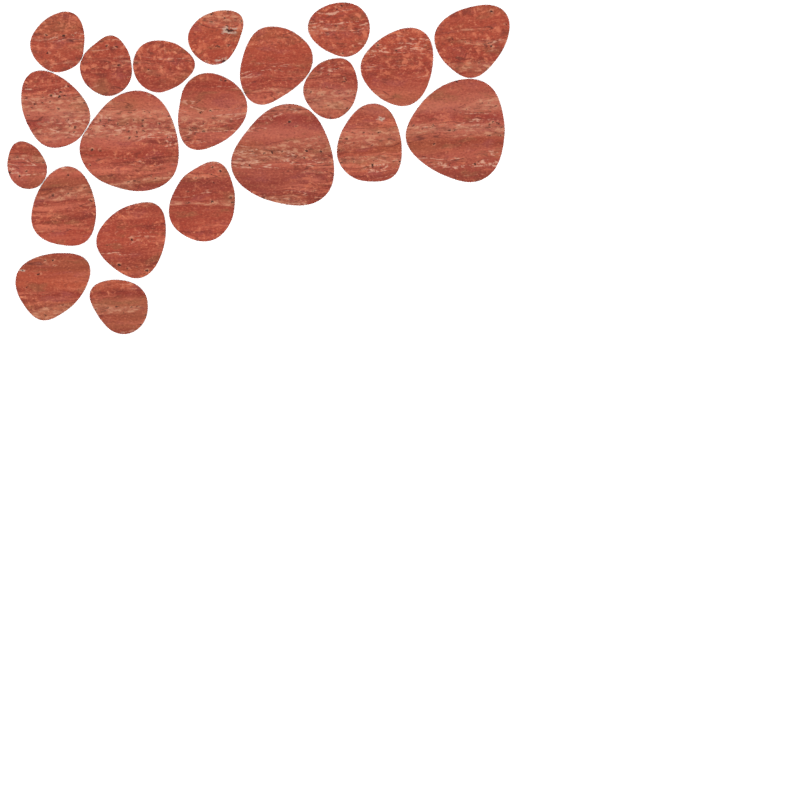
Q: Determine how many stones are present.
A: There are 21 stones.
